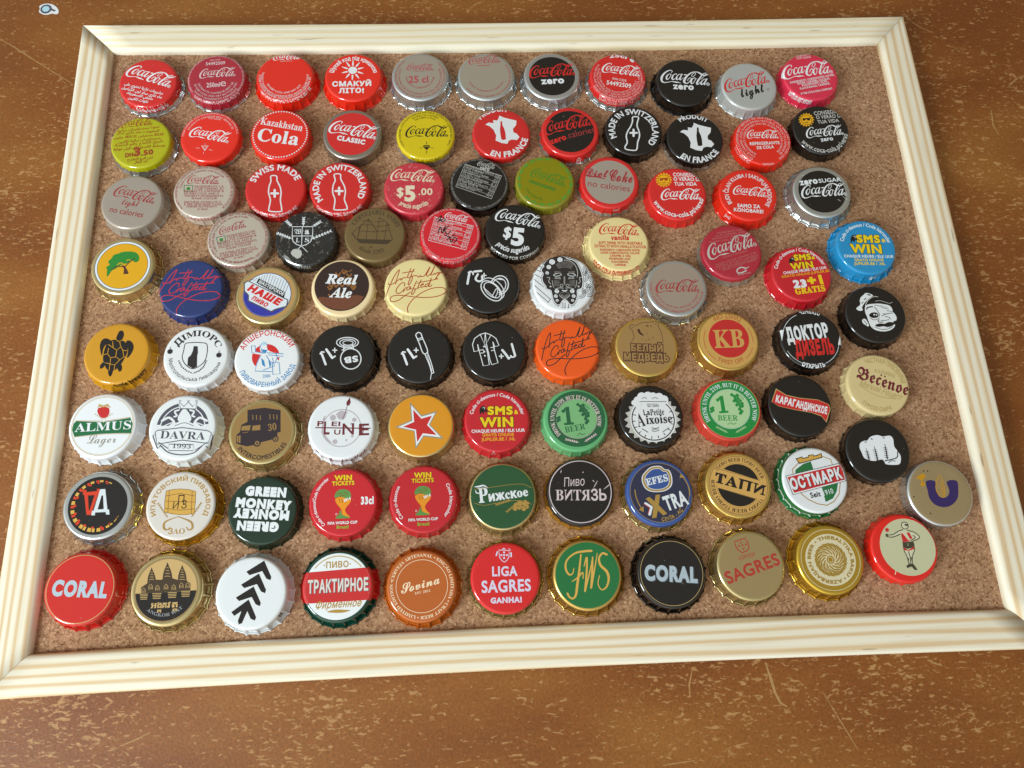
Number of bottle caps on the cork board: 95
